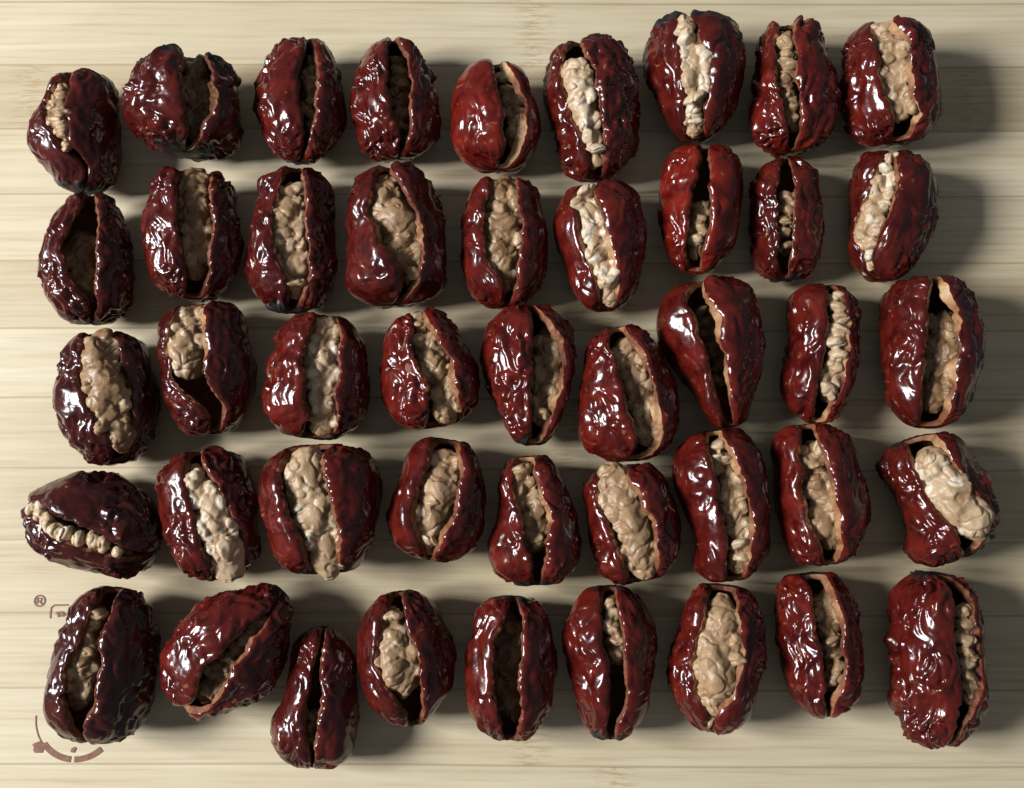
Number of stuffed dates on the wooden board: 45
